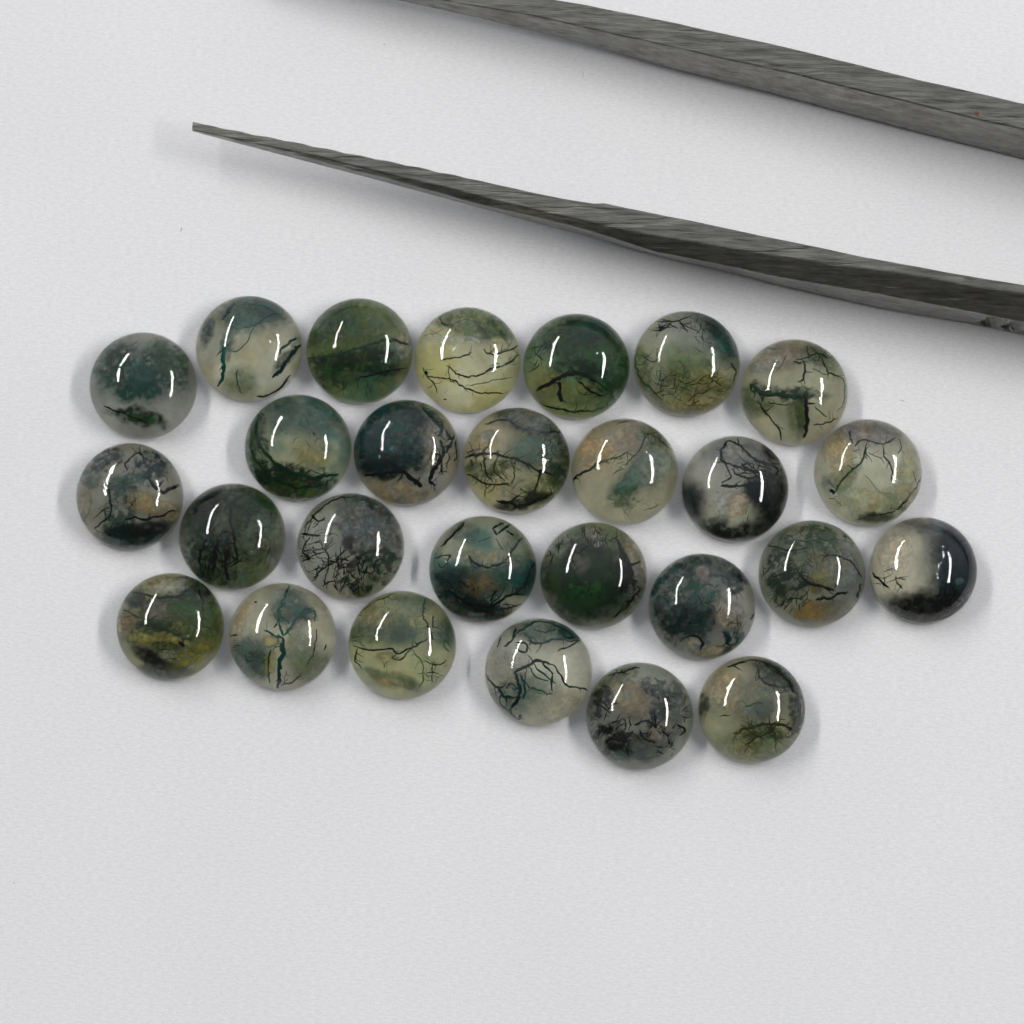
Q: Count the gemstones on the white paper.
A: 27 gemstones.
